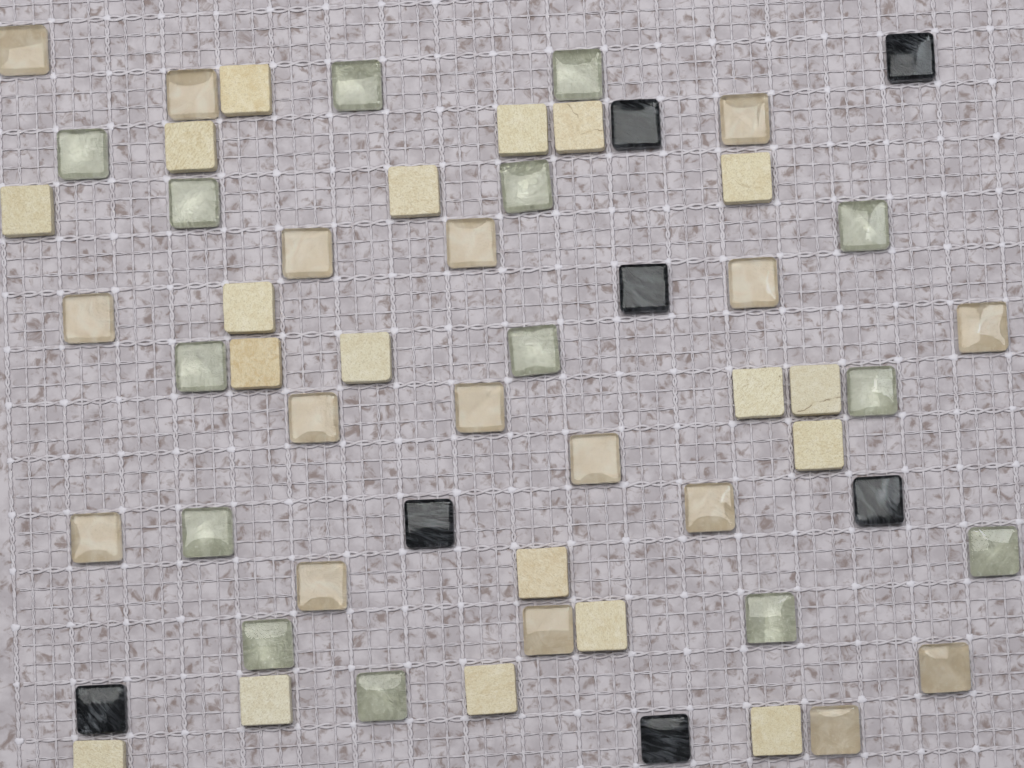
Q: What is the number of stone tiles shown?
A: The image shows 19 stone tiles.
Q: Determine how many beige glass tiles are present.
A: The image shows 17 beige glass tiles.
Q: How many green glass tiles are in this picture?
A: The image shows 14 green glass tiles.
